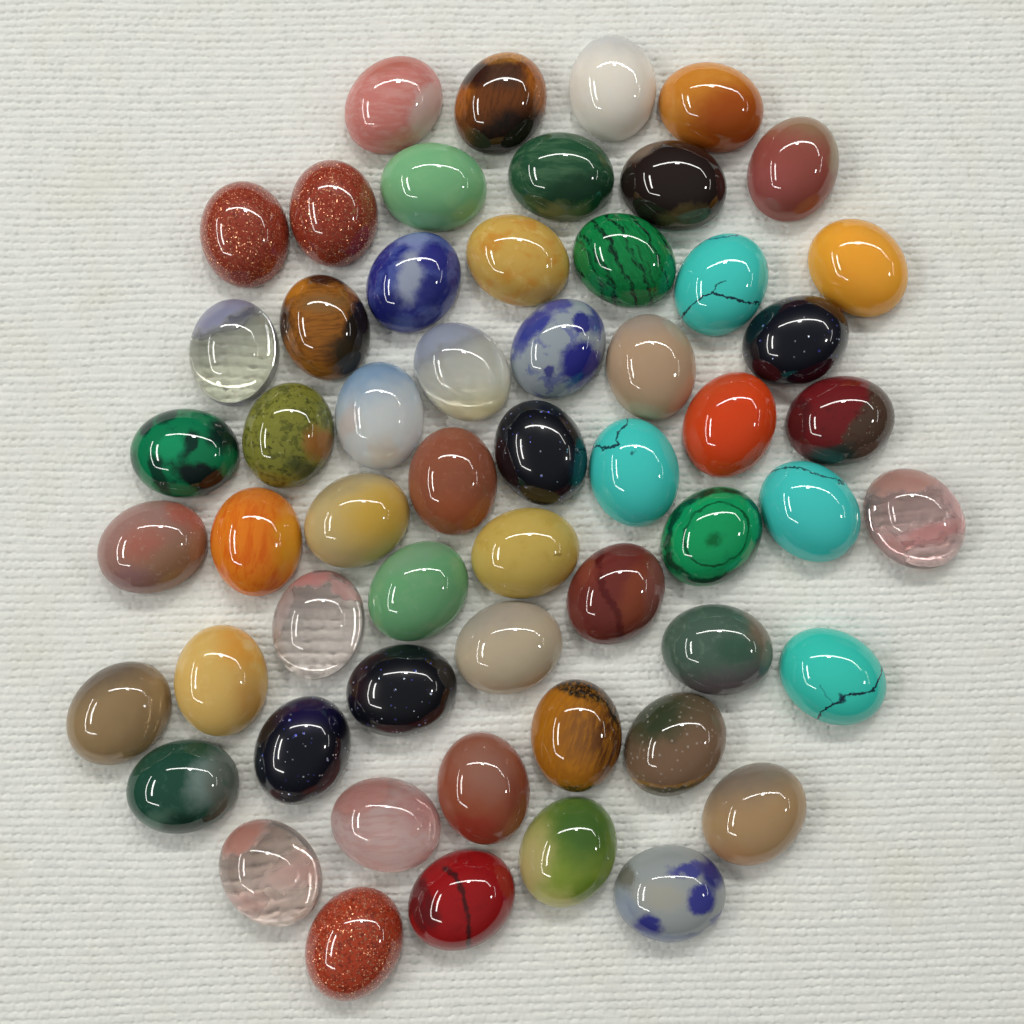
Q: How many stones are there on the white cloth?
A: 57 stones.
